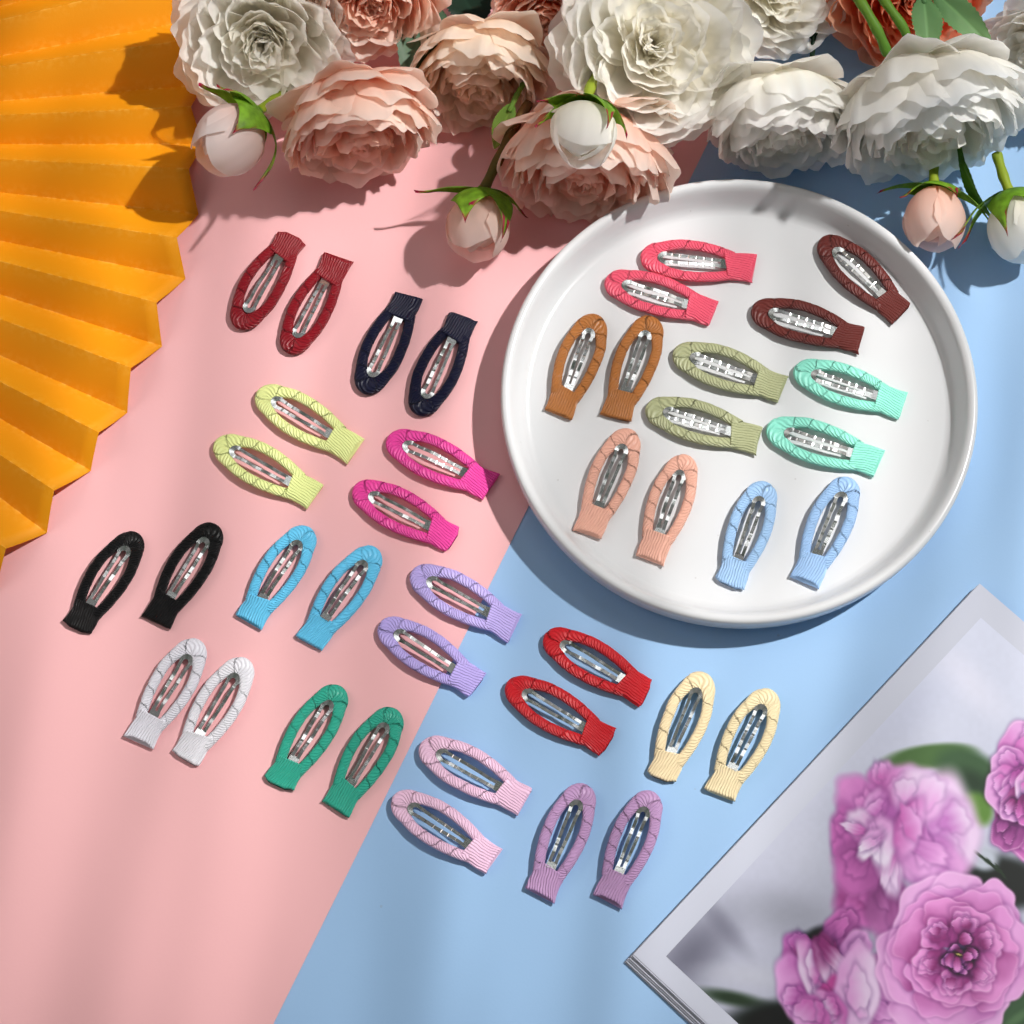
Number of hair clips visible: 40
